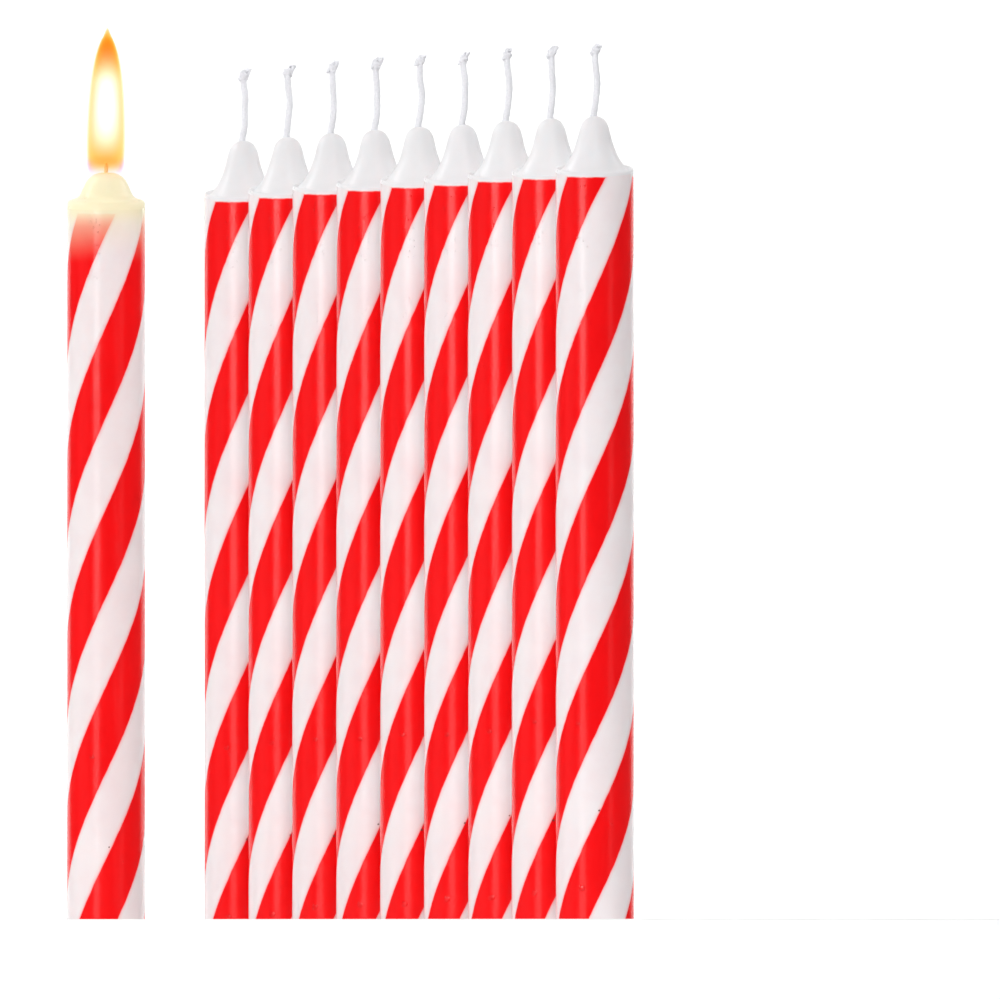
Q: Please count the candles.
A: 10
